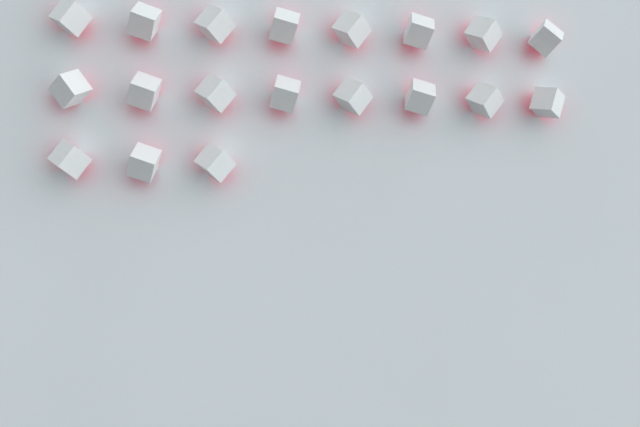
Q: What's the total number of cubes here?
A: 19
